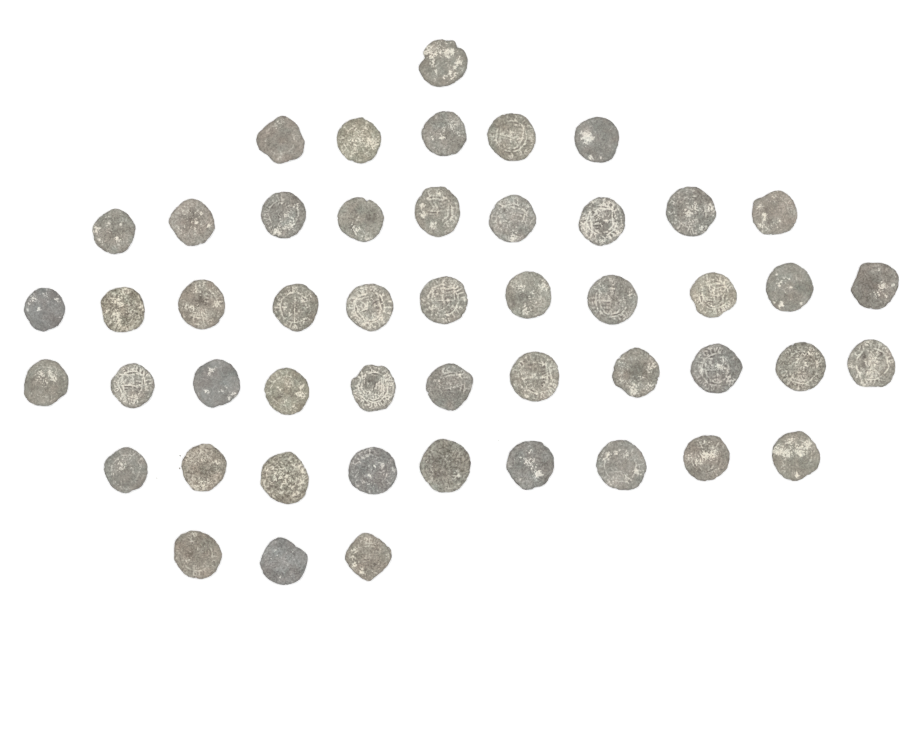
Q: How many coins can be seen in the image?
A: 49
